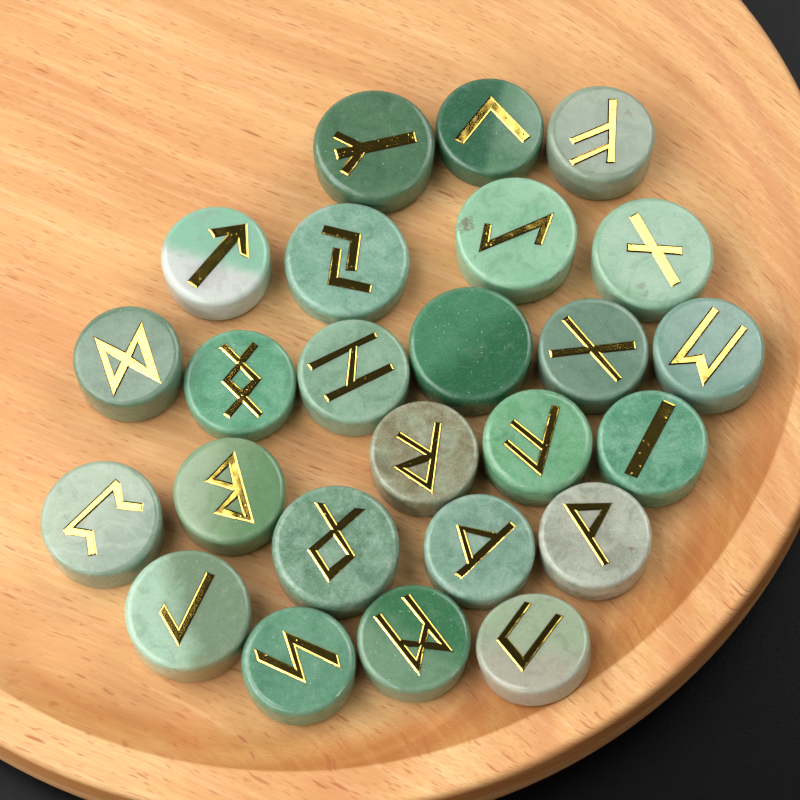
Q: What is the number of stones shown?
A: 25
